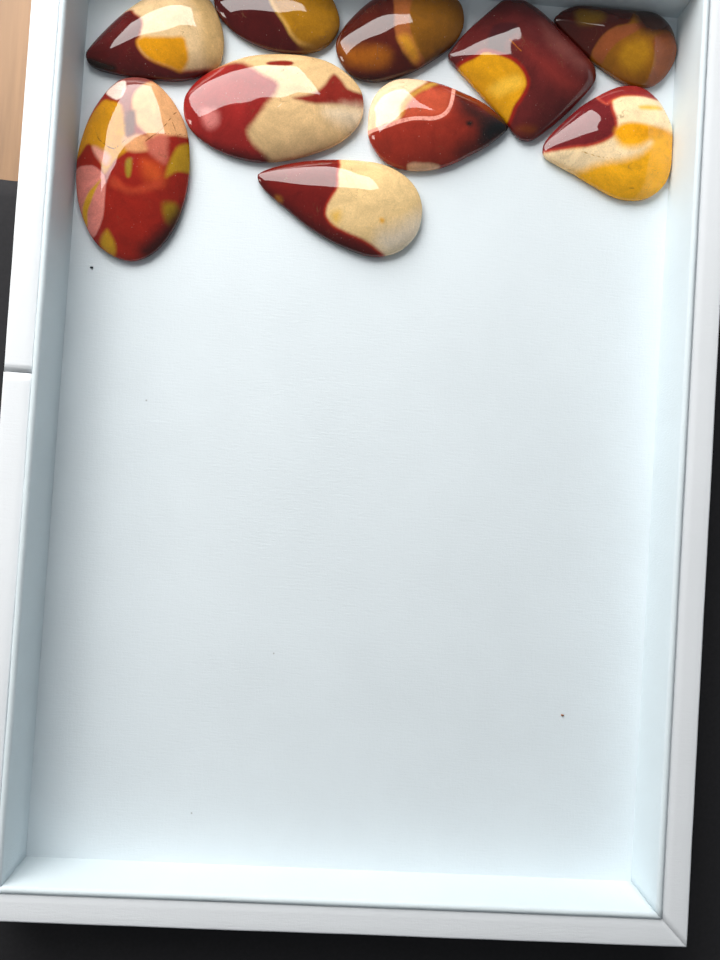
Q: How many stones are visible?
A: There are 10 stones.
